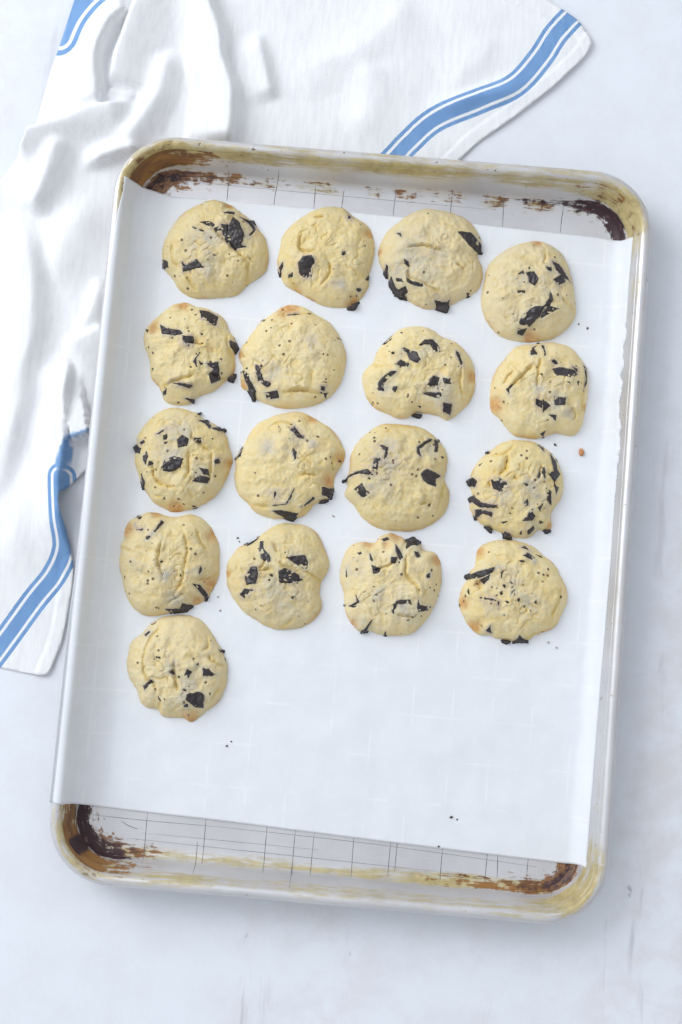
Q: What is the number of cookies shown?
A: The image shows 17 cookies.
